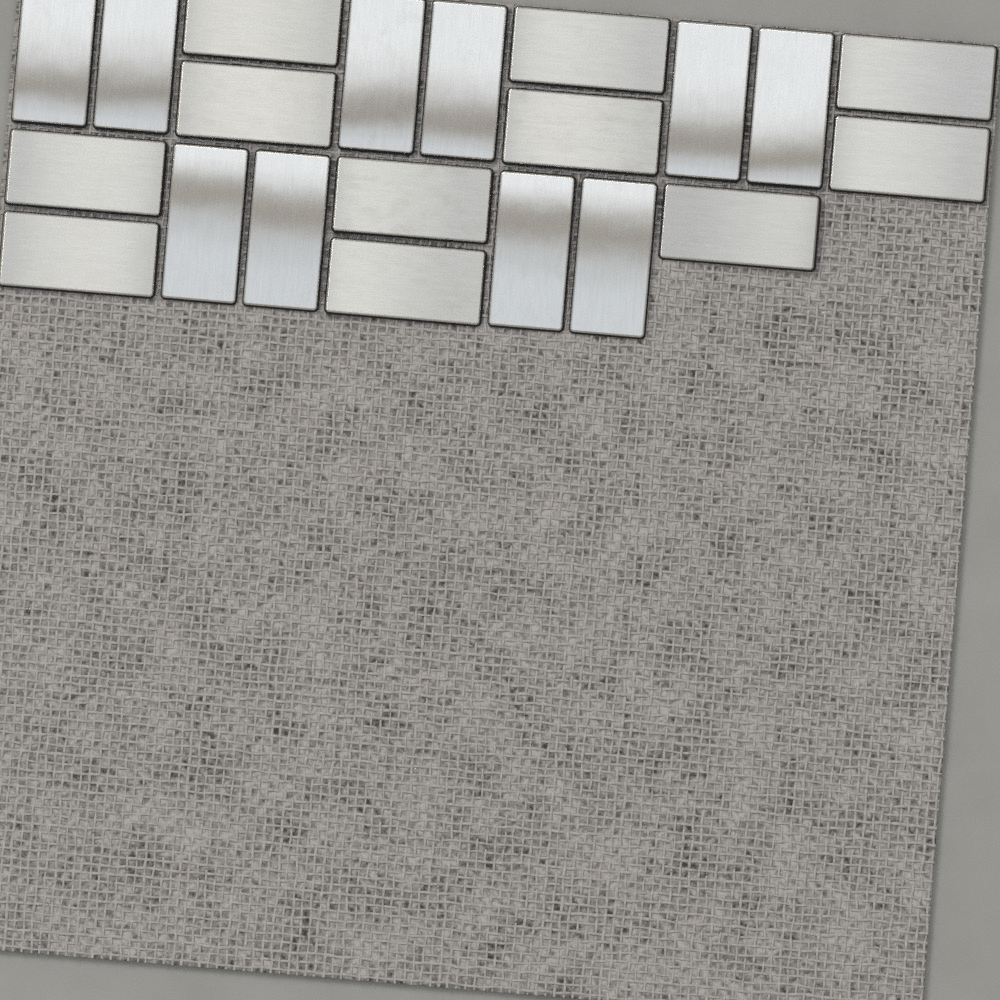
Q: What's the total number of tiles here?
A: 21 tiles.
